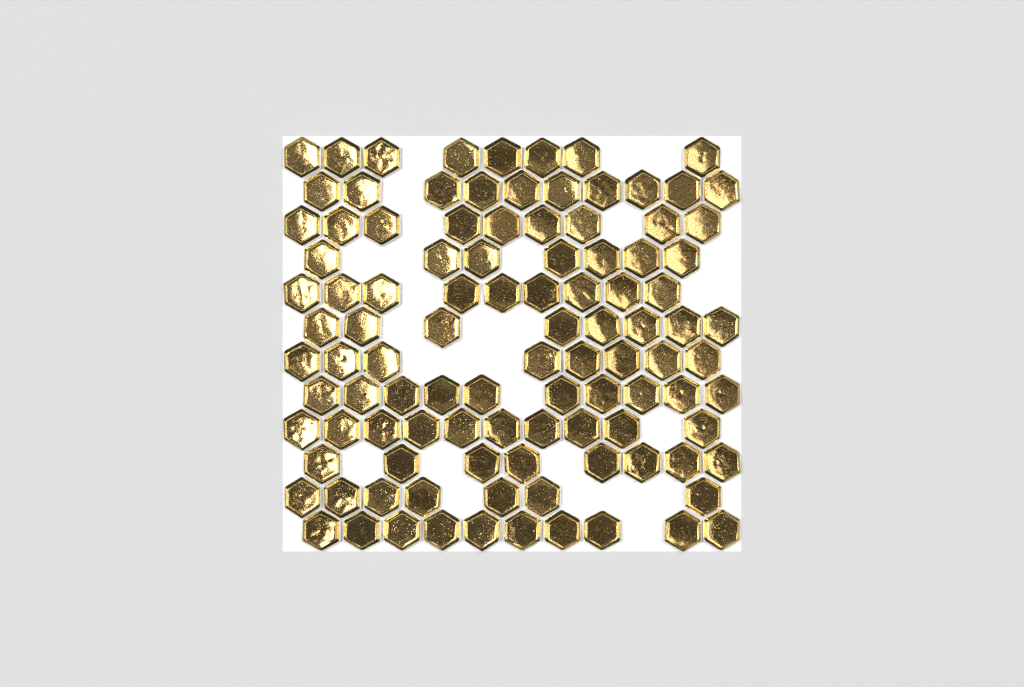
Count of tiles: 104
